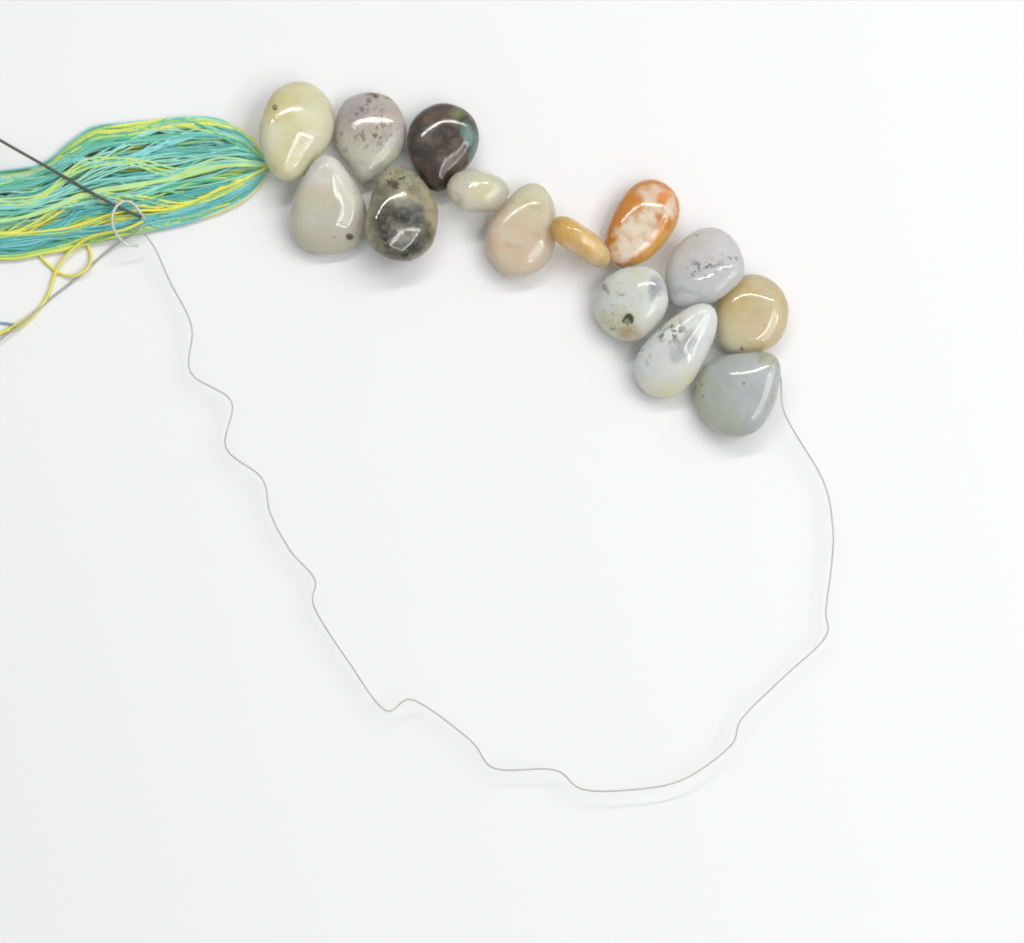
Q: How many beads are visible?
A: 14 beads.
